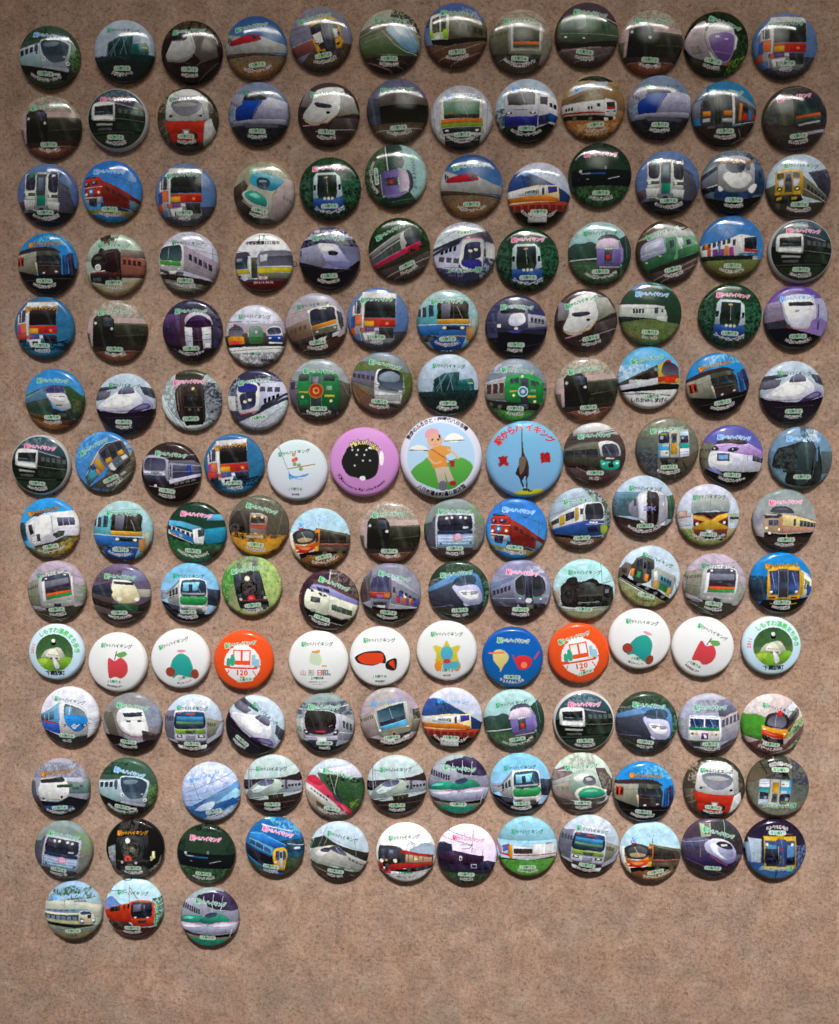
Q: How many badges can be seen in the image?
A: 159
